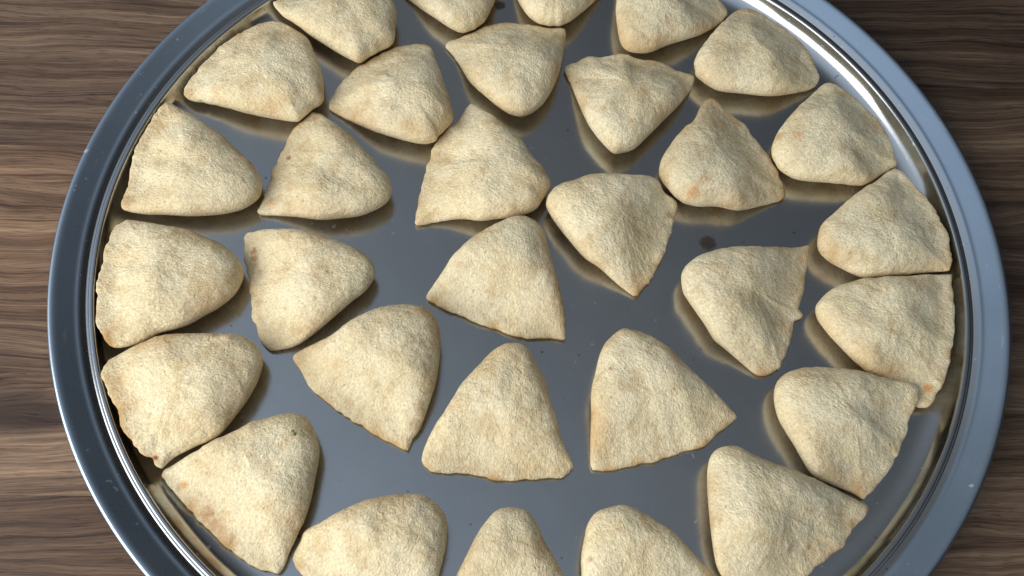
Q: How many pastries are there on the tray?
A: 31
